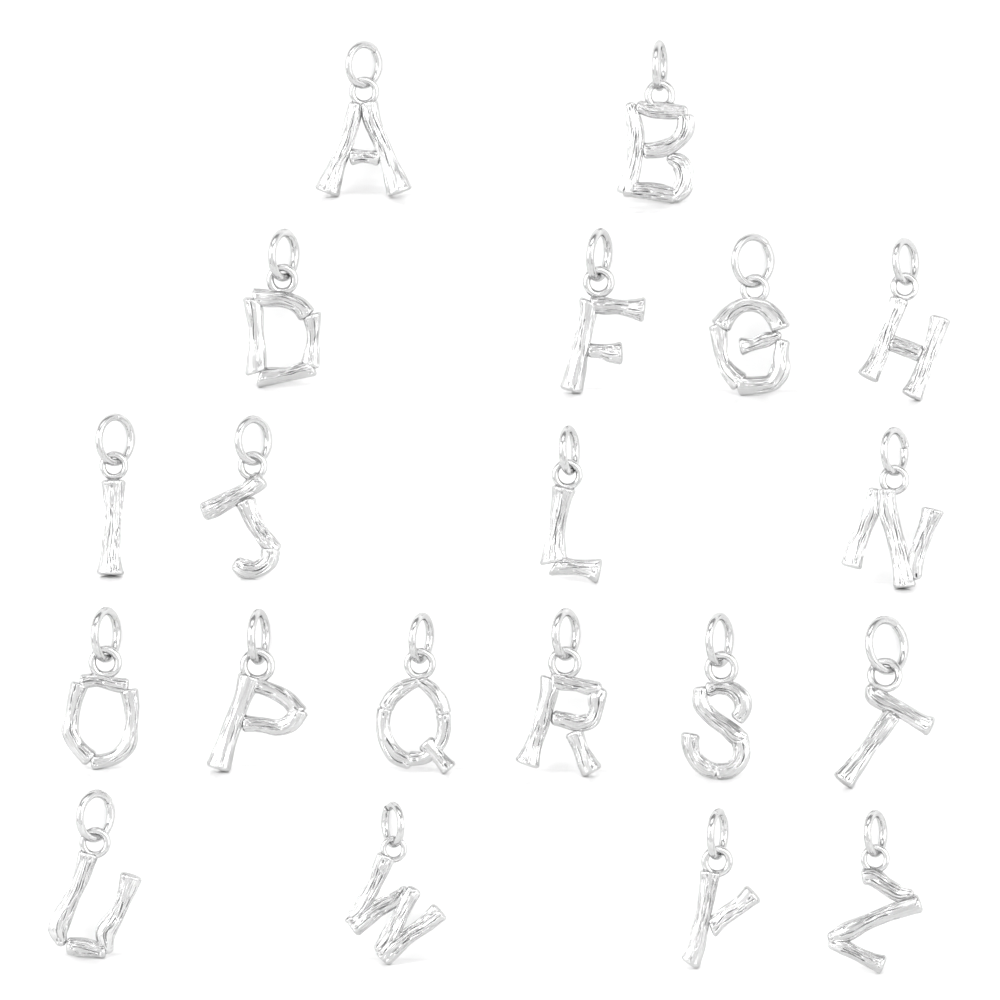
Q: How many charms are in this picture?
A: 20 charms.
